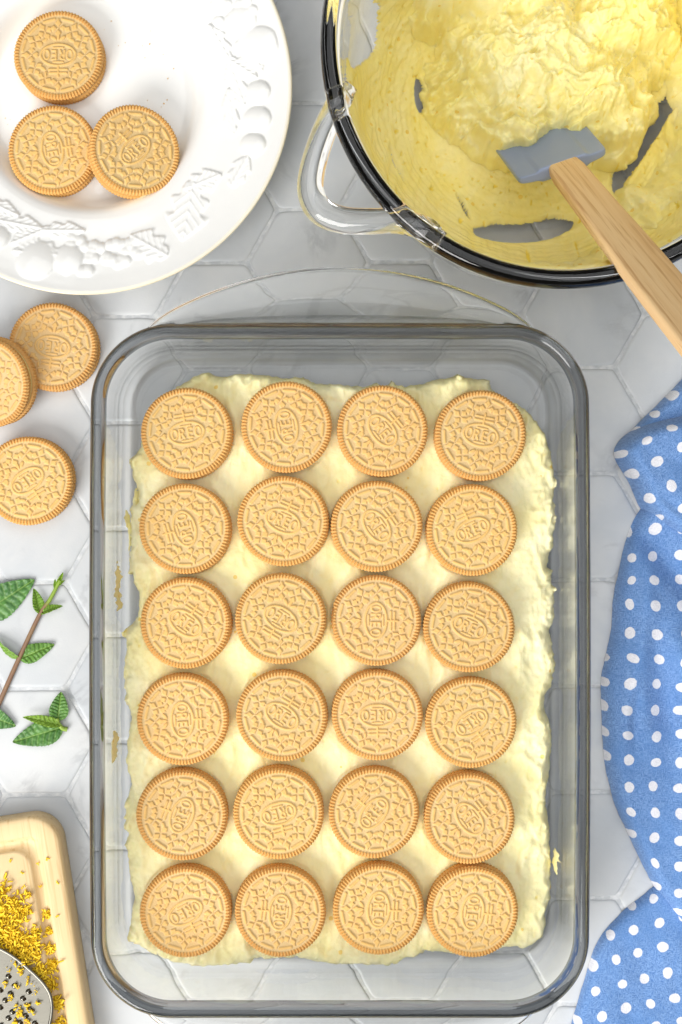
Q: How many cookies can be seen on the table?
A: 30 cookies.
